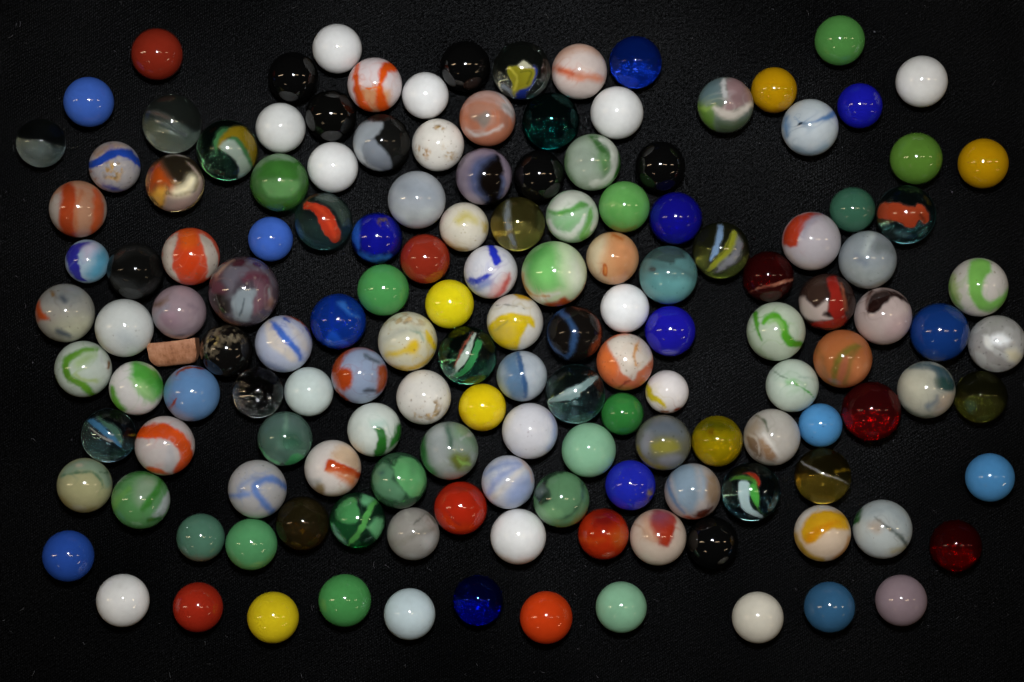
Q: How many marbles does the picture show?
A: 147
